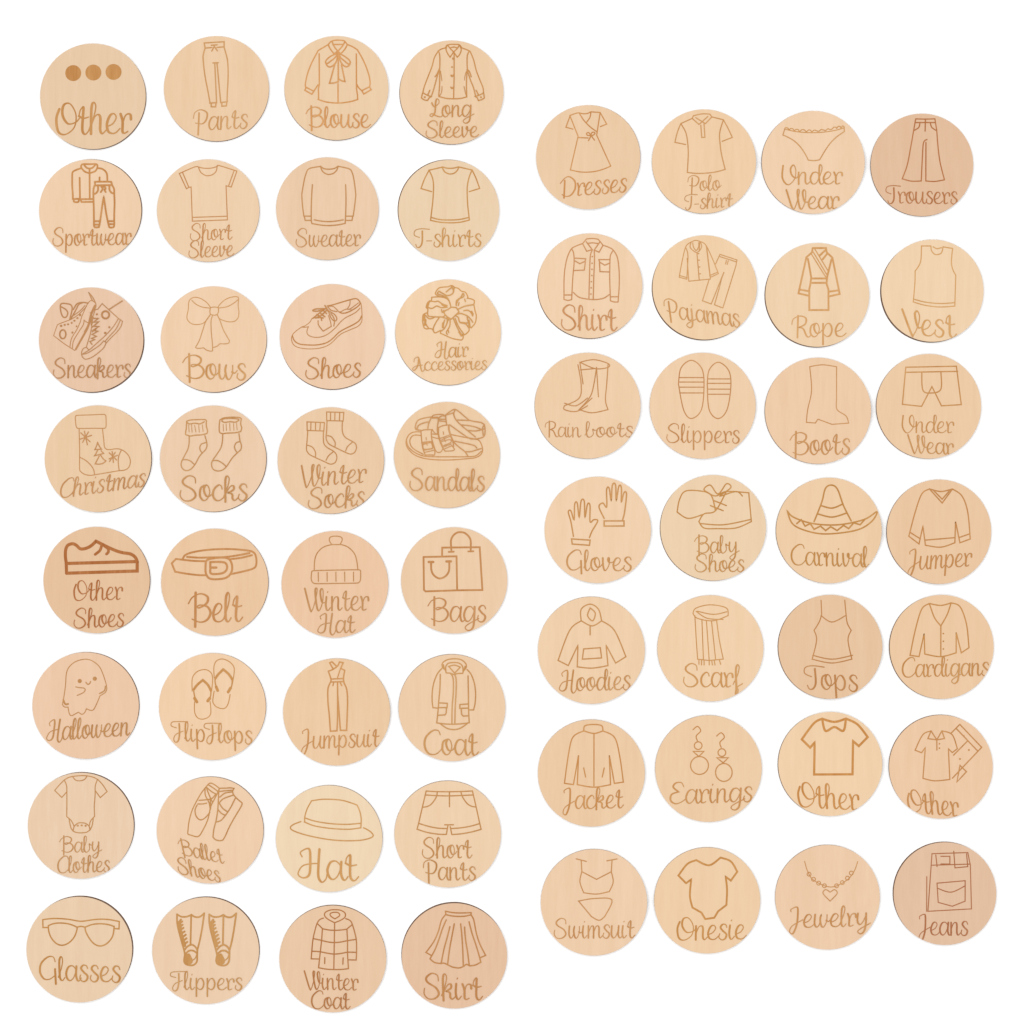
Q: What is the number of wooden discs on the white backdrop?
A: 60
